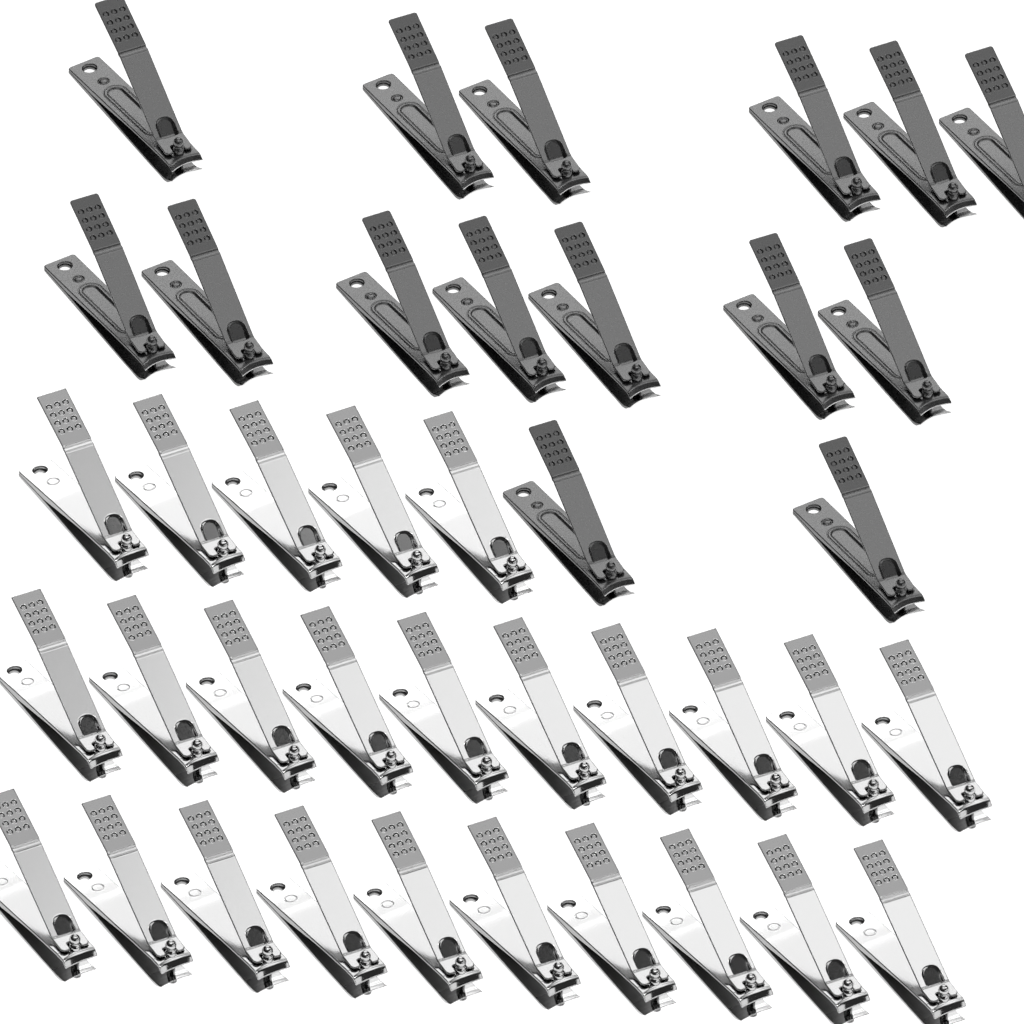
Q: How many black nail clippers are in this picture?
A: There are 15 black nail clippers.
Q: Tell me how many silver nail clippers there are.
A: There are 25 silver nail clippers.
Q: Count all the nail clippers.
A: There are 40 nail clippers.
